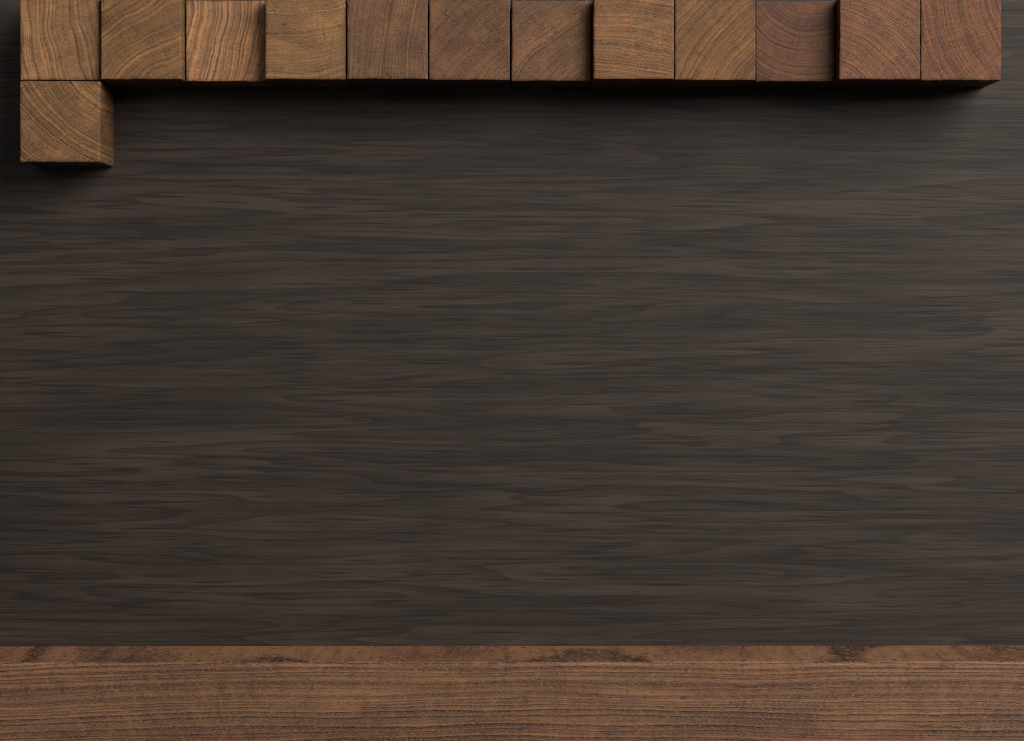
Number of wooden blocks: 13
